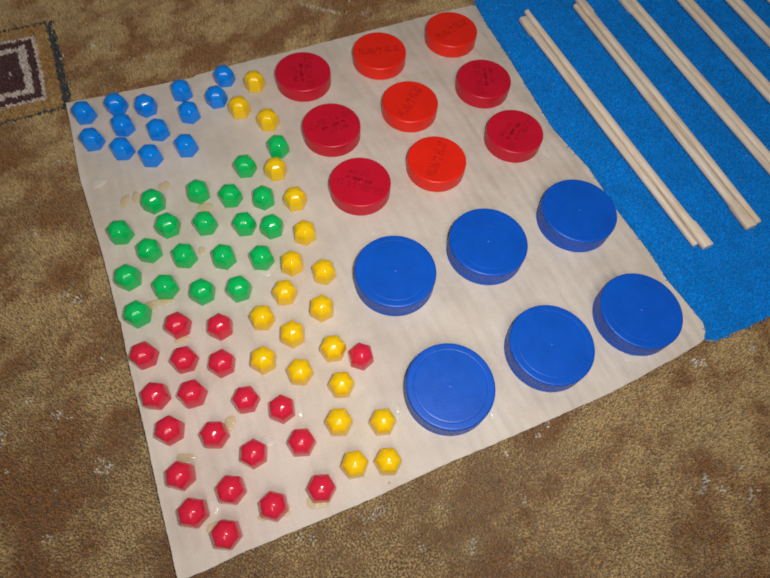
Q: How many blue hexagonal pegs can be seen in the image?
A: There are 13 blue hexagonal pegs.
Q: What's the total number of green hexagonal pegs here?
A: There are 20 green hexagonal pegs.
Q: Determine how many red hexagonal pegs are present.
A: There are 20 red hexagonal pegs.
